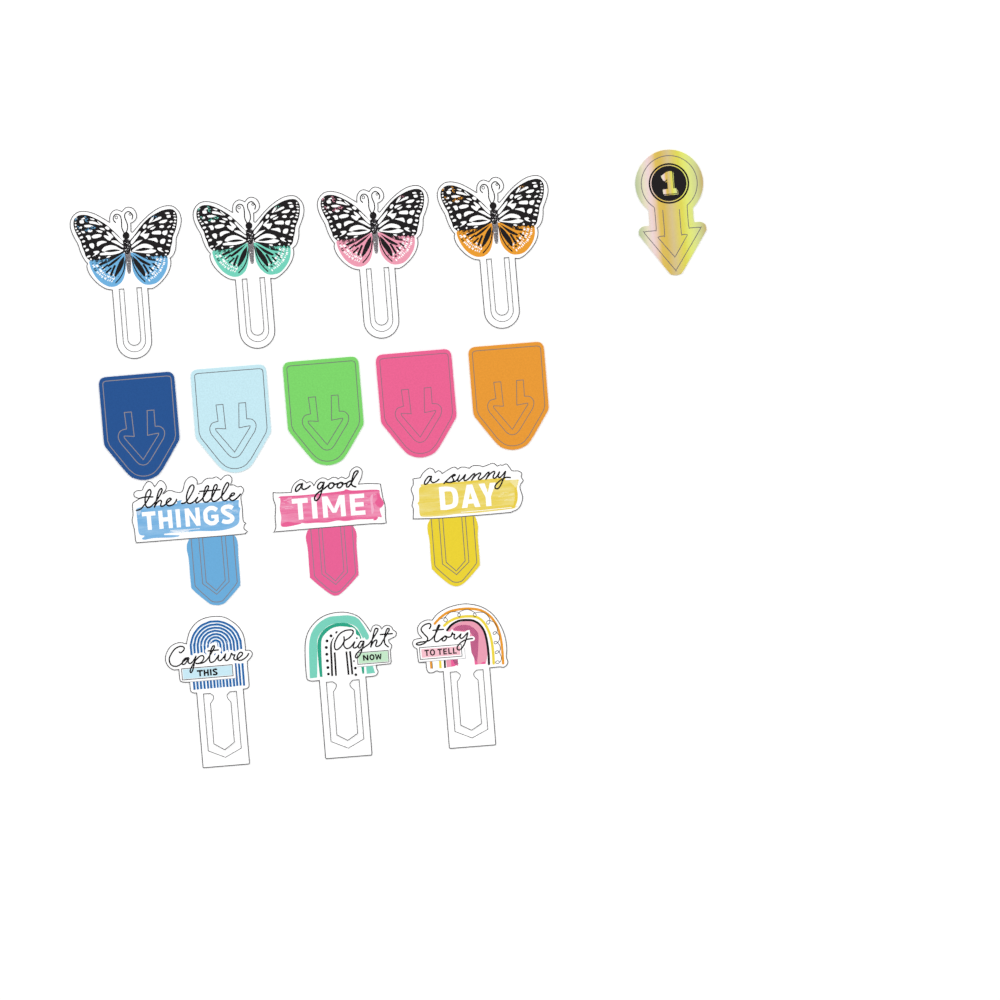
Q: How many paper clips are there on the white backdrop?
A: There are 16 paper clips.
